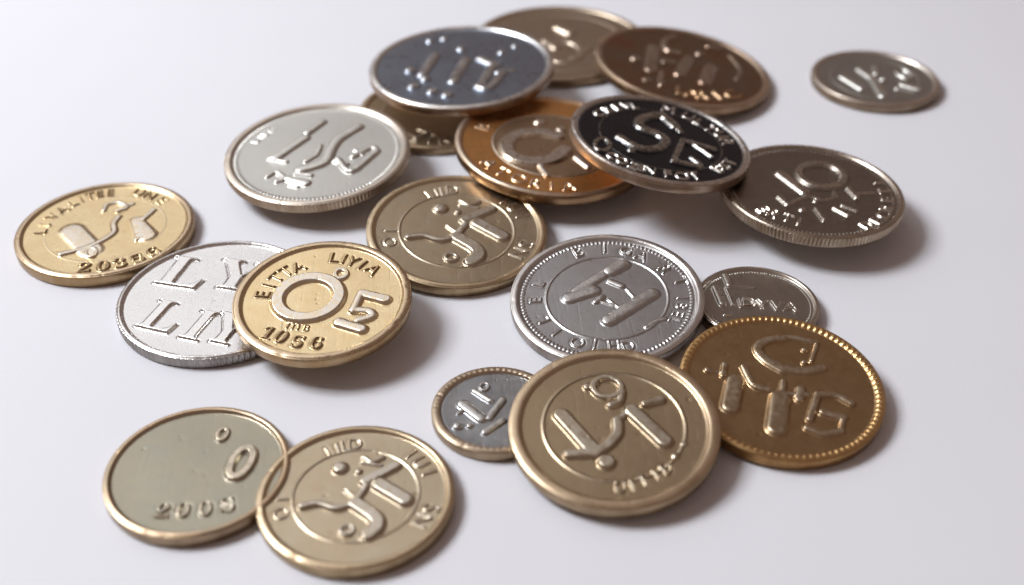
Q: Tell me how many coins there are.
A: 20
